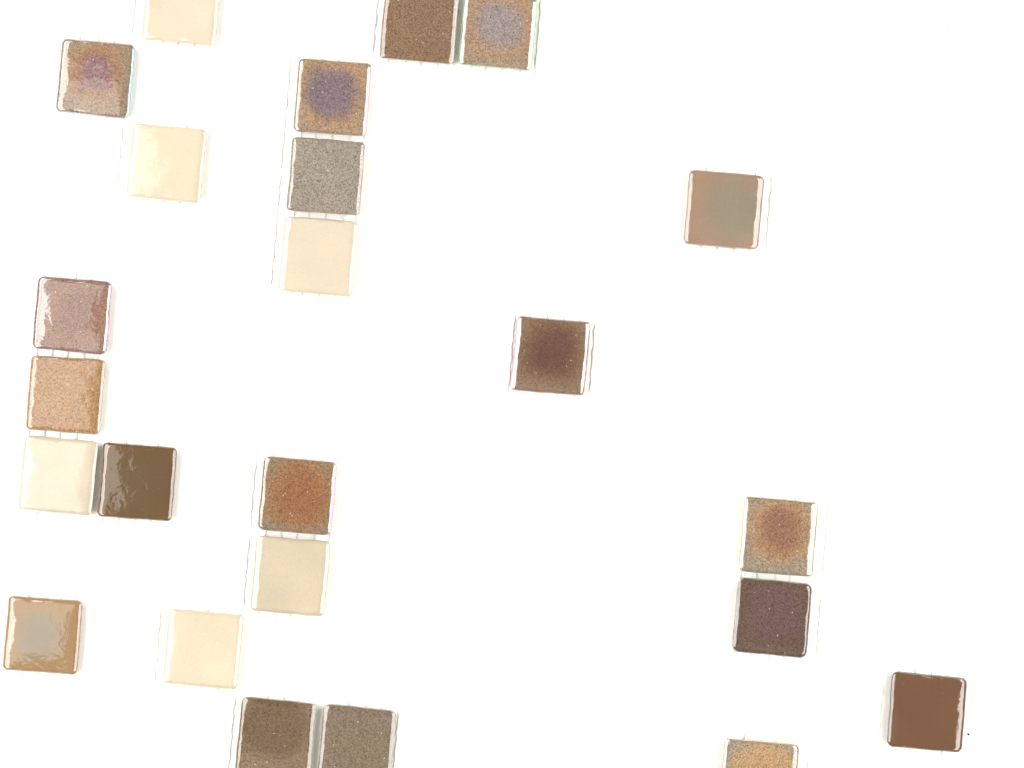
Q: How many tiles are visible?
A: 24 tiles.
